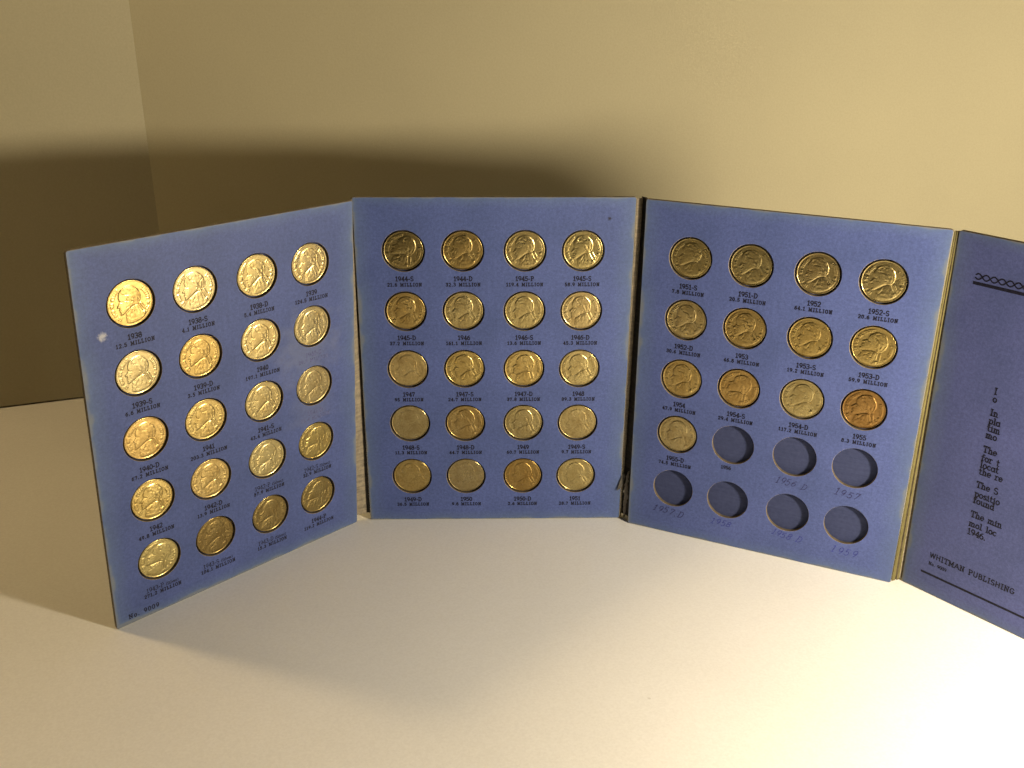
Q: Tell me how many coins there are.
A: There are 53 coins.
